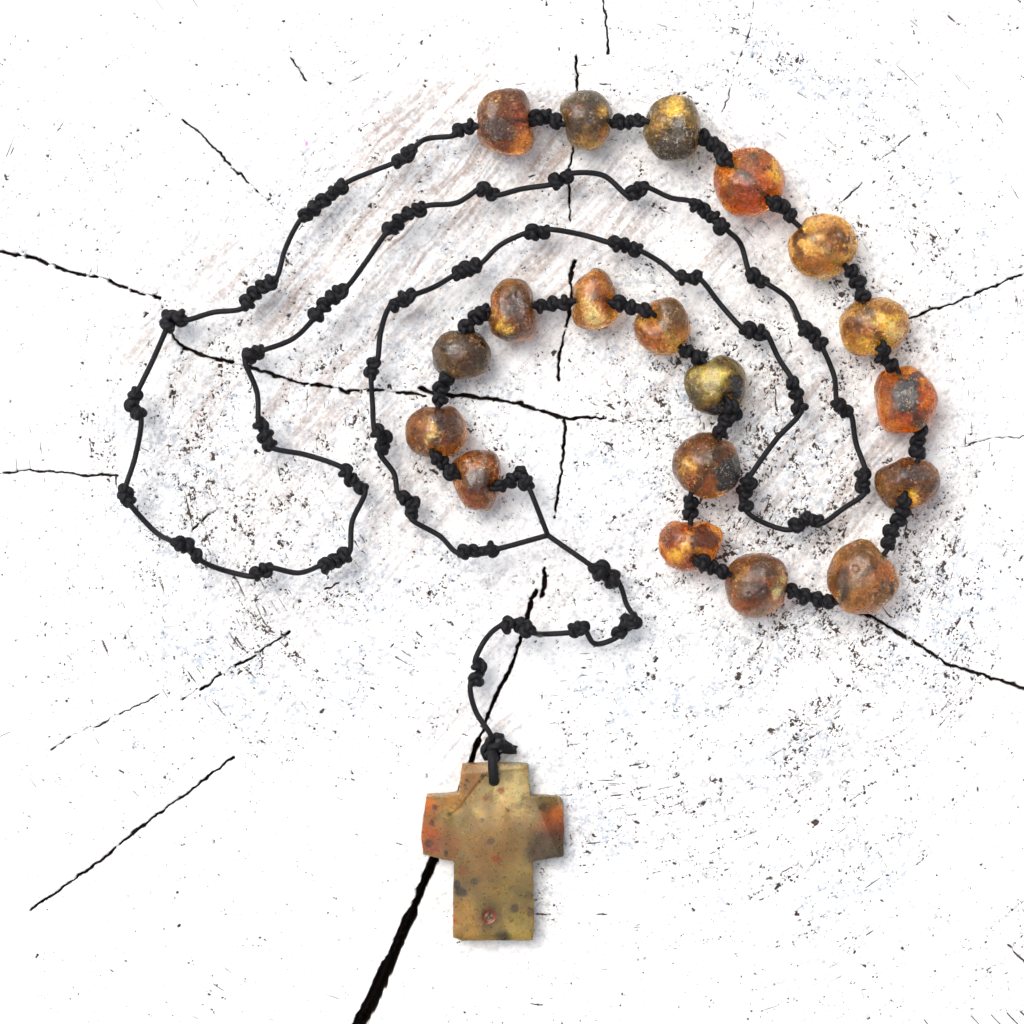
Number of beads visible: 19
